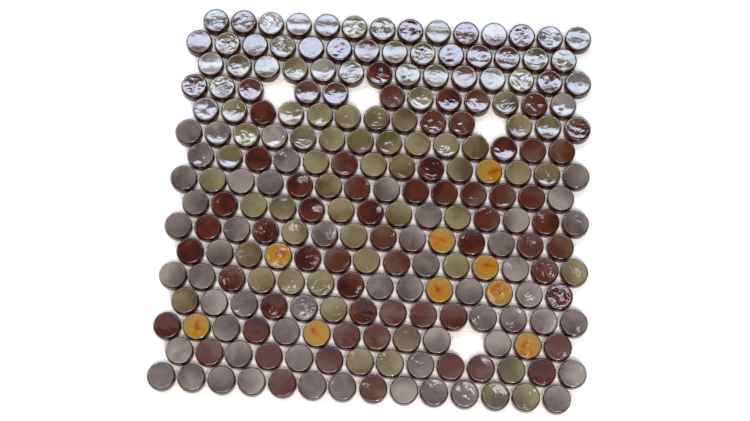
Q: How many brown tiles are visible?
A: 77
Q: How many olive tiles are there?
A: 67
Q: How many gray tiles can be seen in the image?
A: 67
